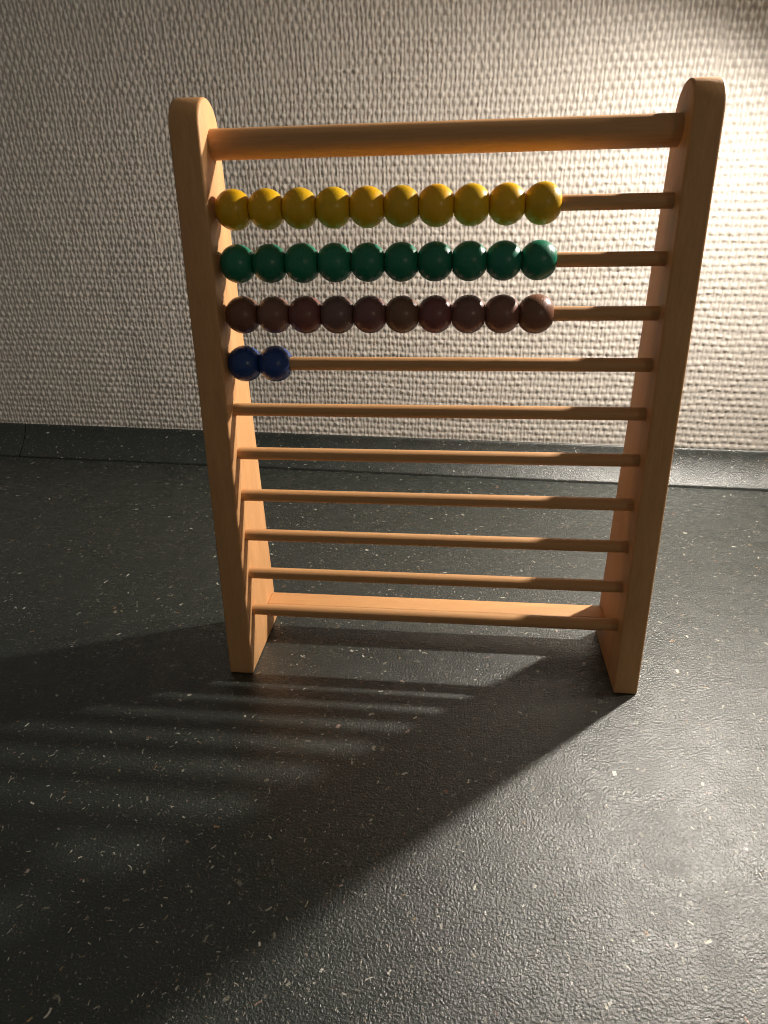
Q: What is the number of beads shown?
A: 32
